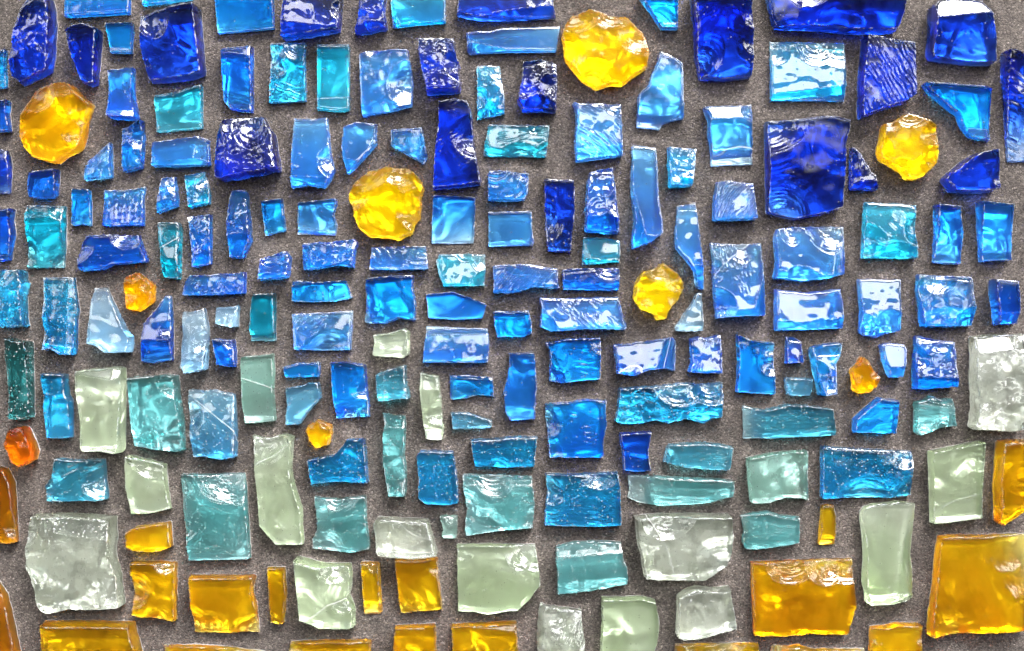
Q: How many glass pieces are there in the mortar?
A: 190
